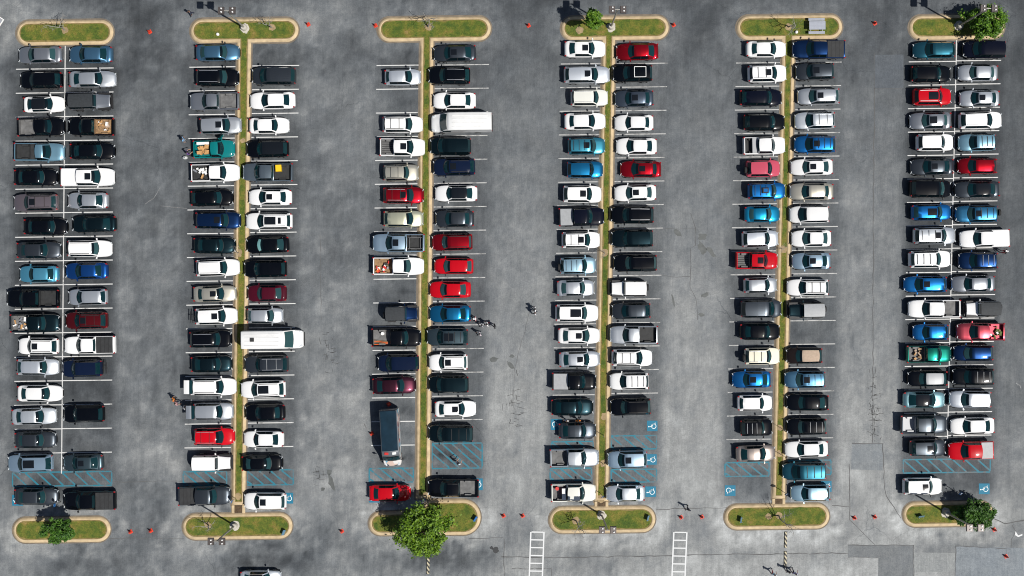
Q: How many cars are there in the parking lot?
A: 182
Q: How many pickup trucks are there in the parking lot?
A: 32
